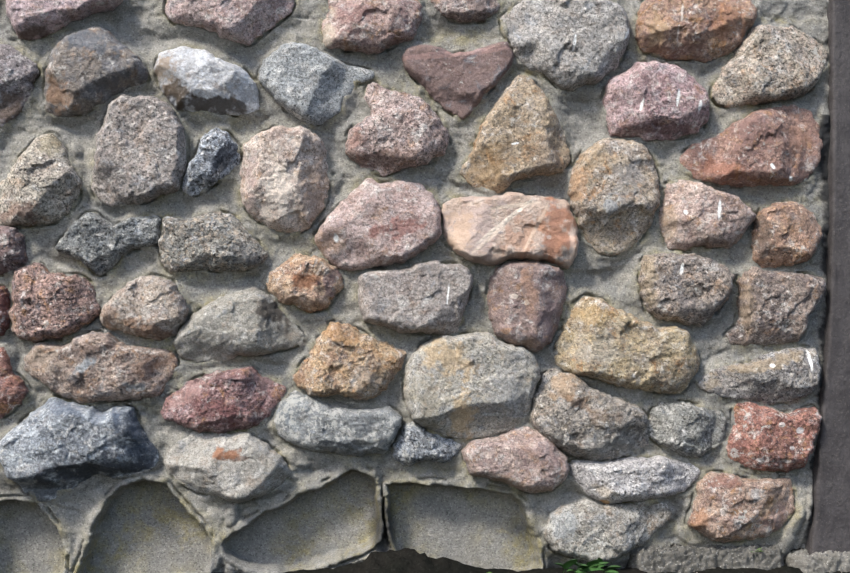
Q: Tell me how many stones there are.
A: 55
